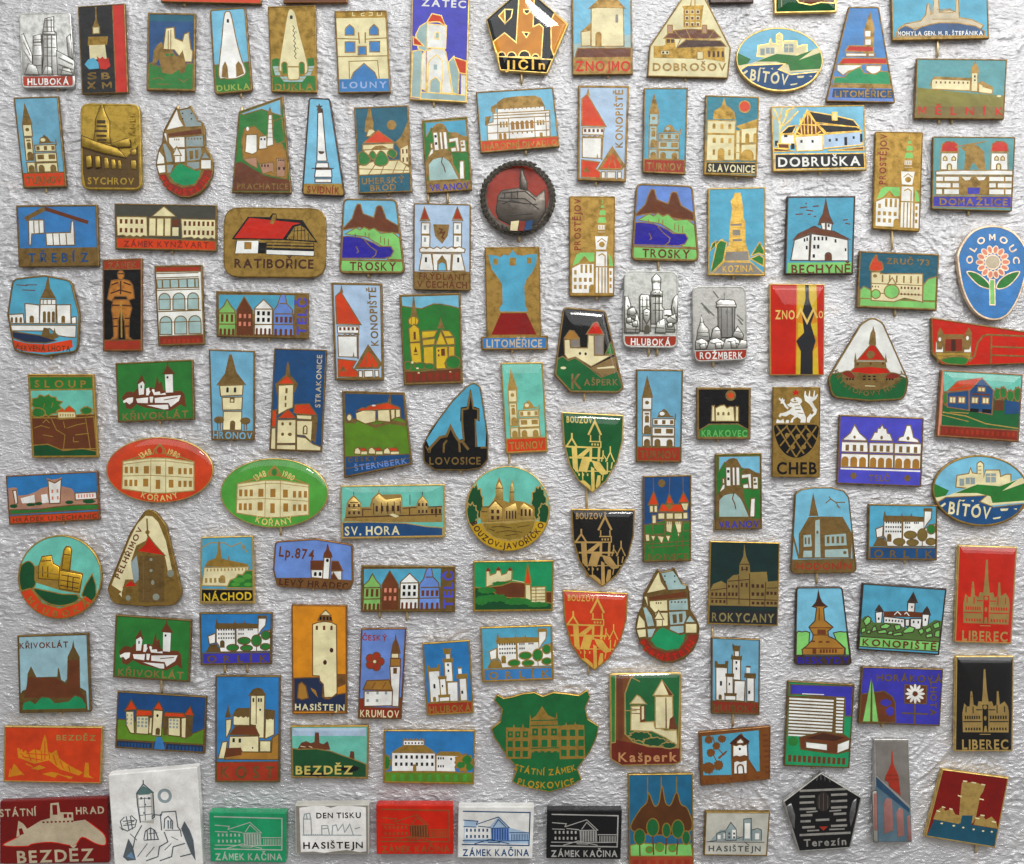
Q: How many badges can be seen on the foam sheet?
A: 124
